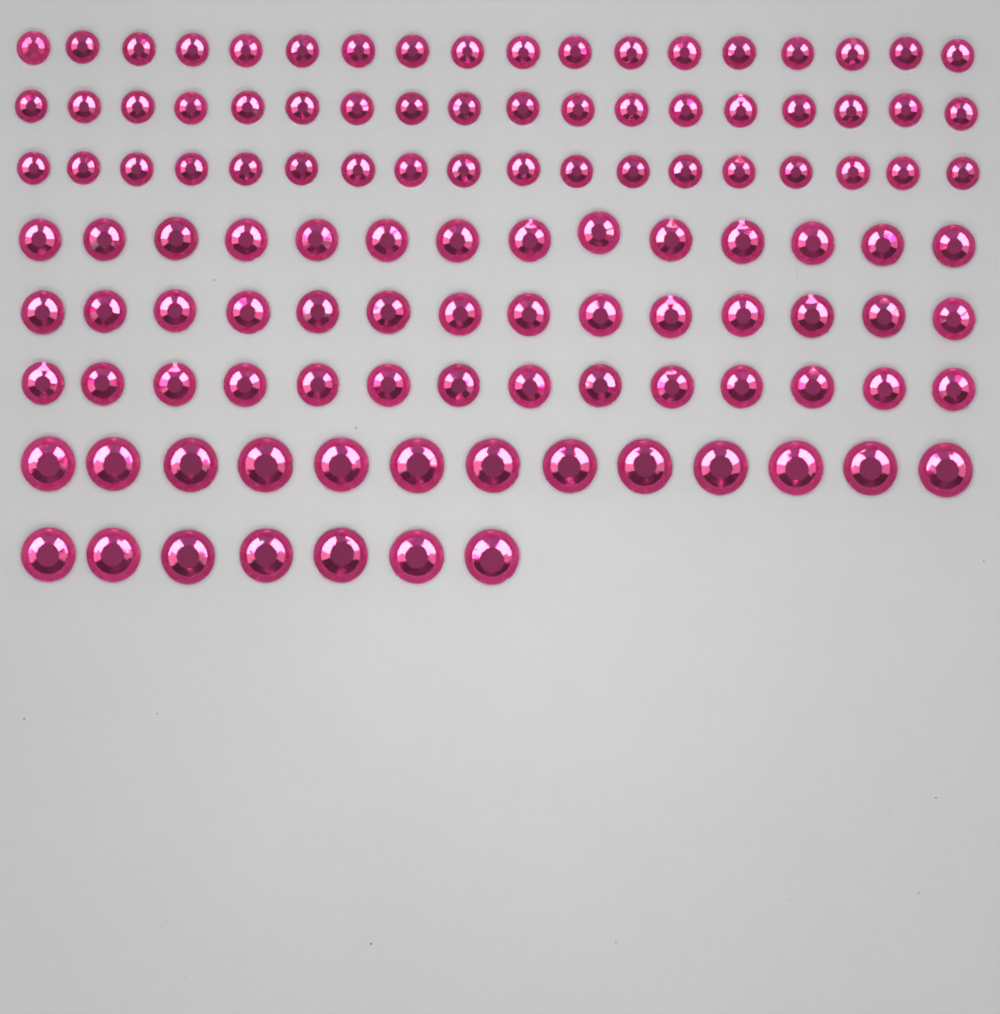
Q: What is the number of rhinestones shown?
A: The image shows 116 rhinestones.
